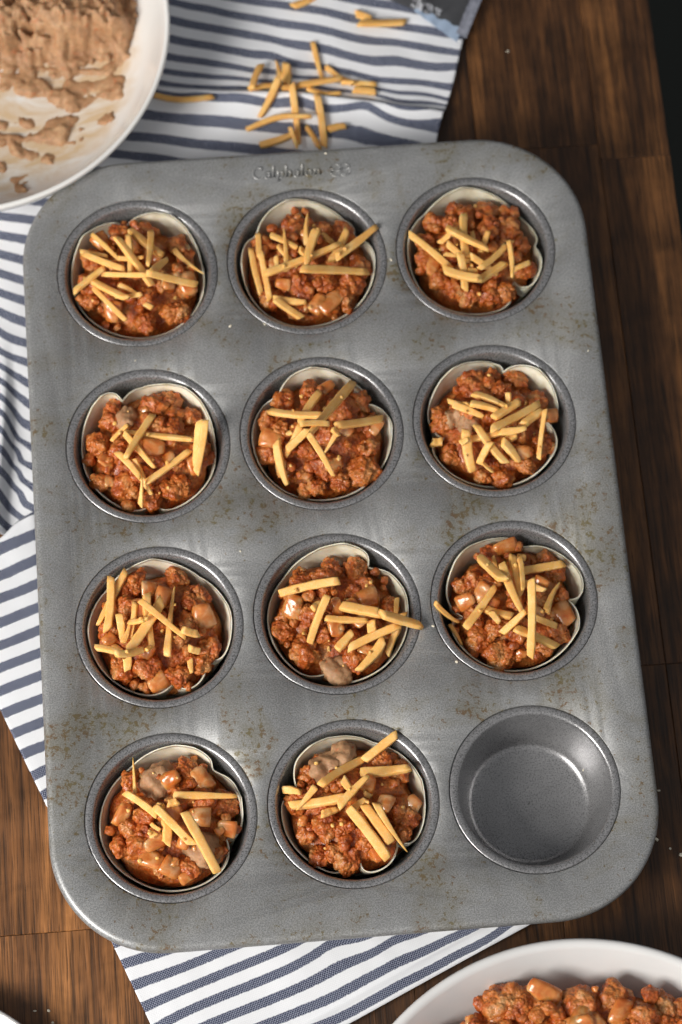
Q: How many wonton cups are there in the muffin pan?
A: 11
